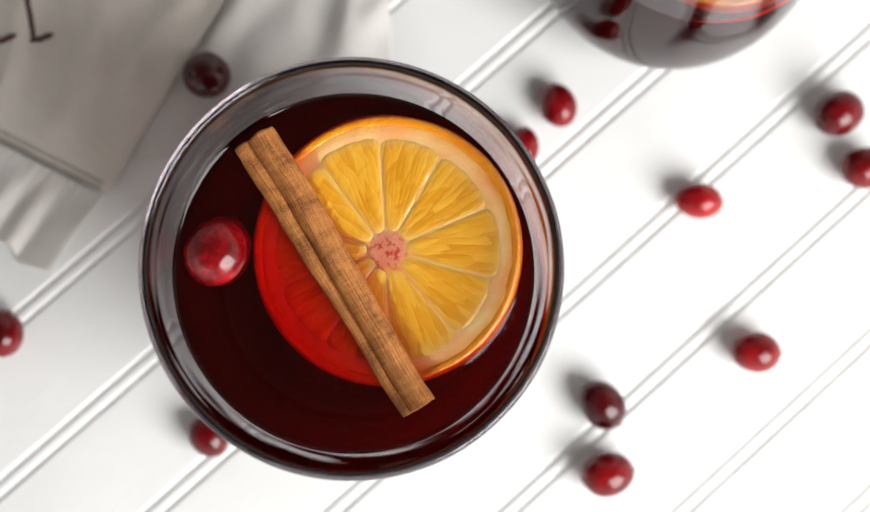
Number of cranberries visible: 12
